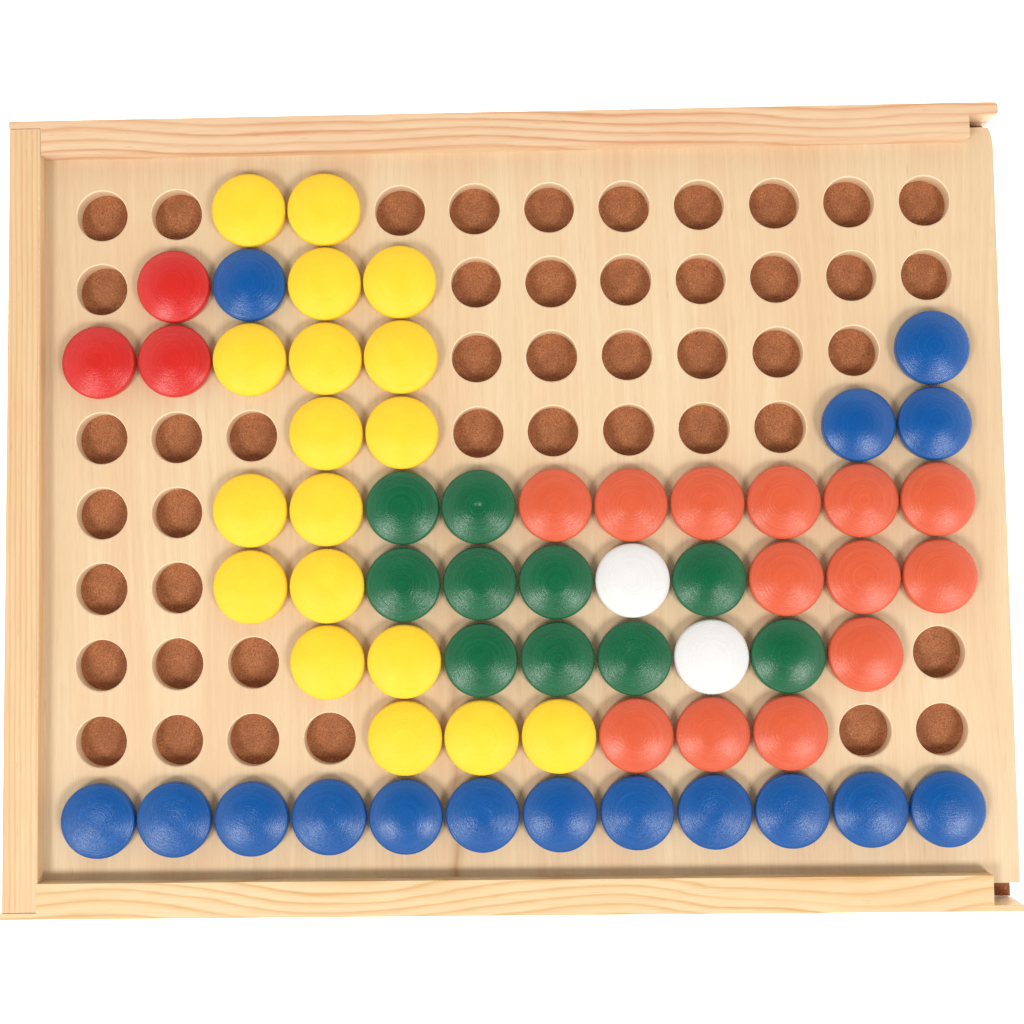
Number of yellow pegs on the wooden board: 18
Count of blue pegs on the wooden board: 16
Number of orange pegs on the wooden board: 13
